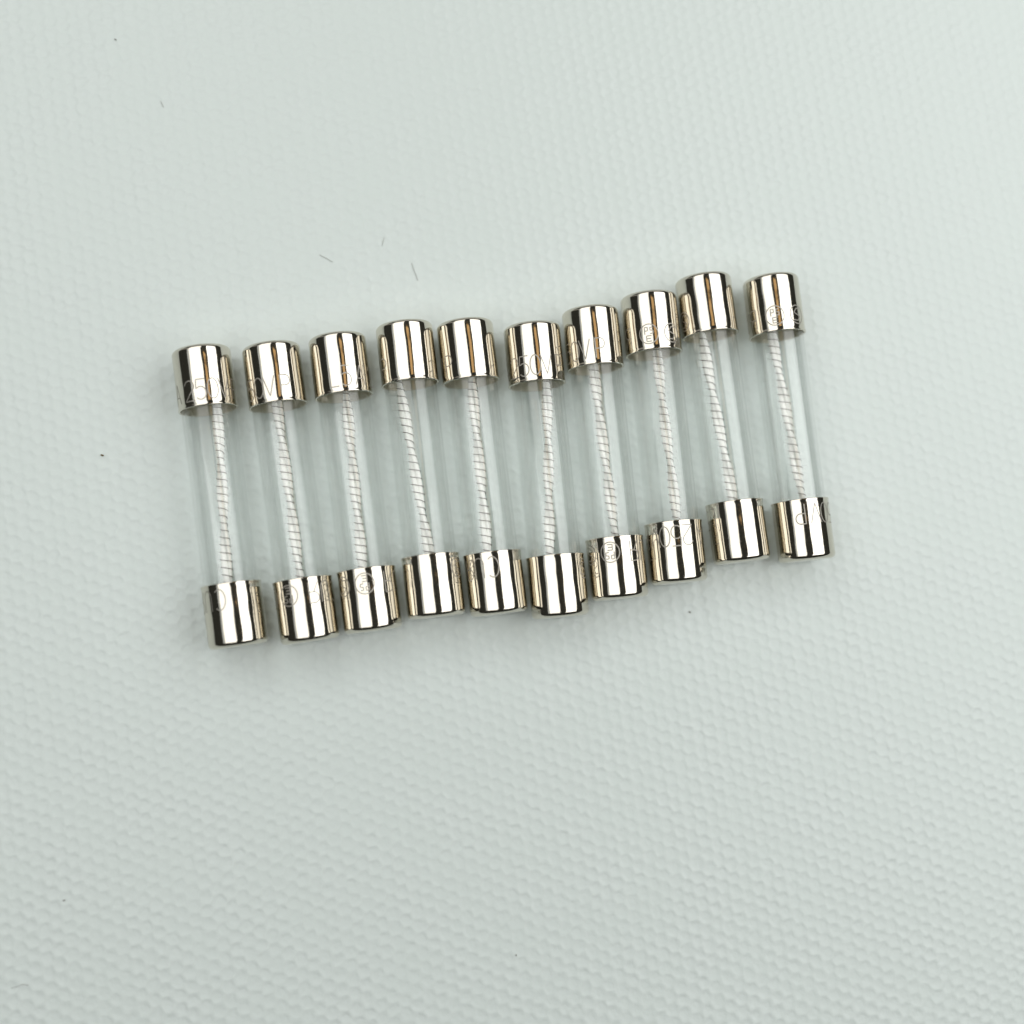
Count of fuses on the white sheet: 10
